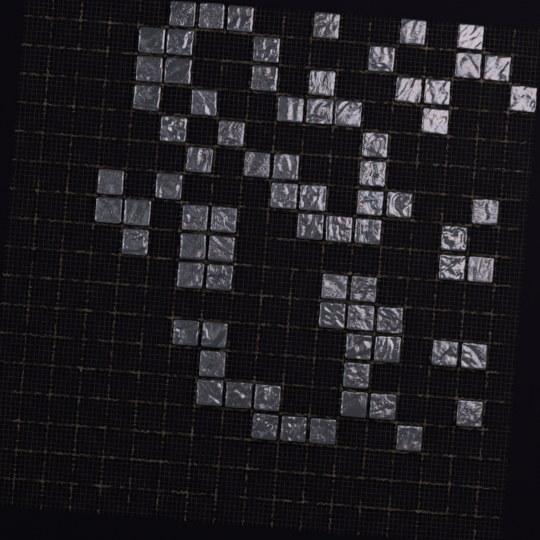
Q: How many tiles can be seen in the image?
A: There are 77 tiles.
